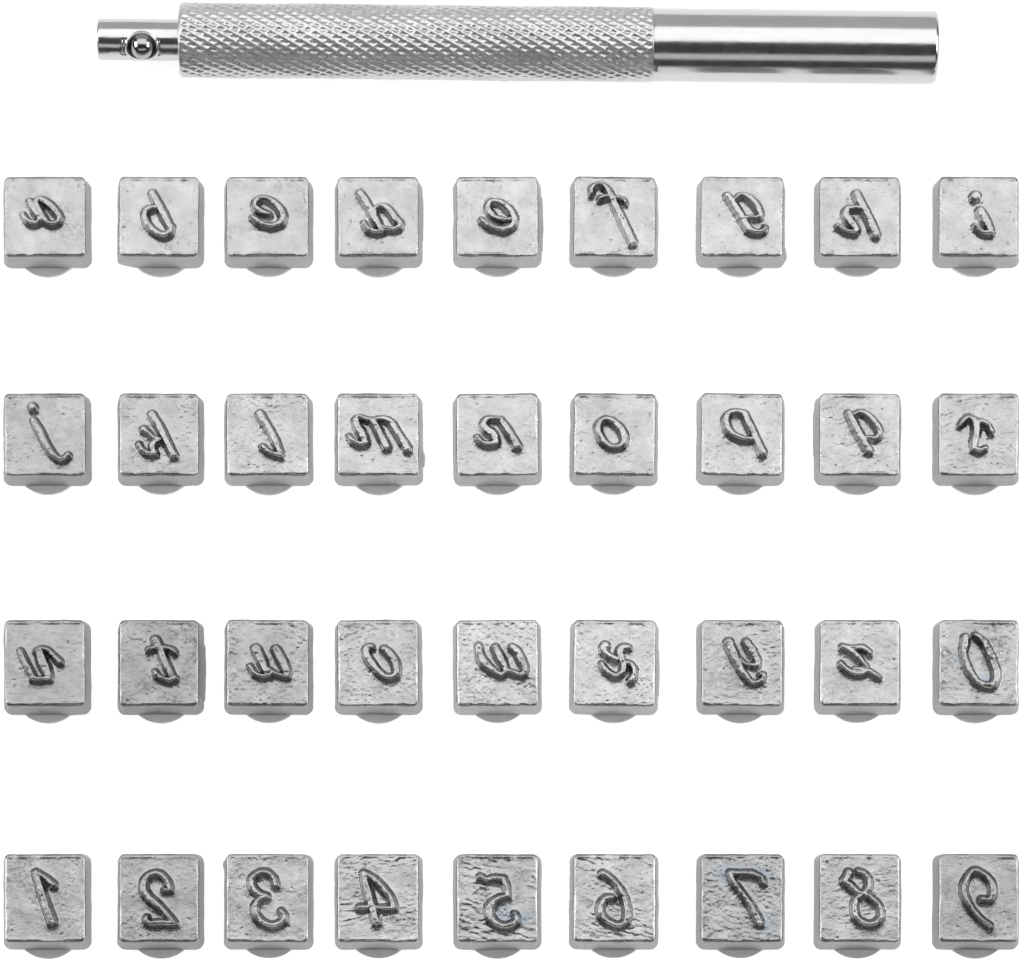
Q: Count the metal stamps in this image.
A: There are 36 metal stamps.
